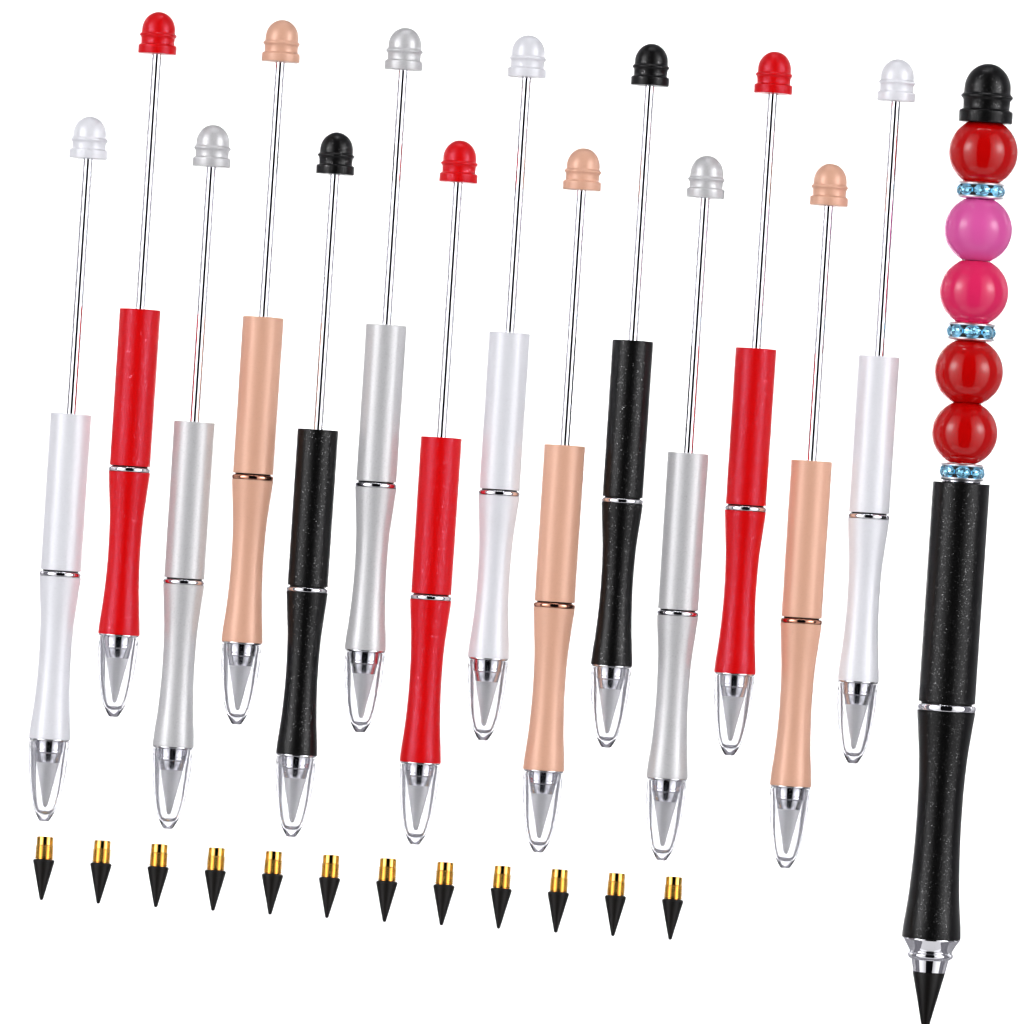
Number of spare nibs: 12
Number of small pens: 14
